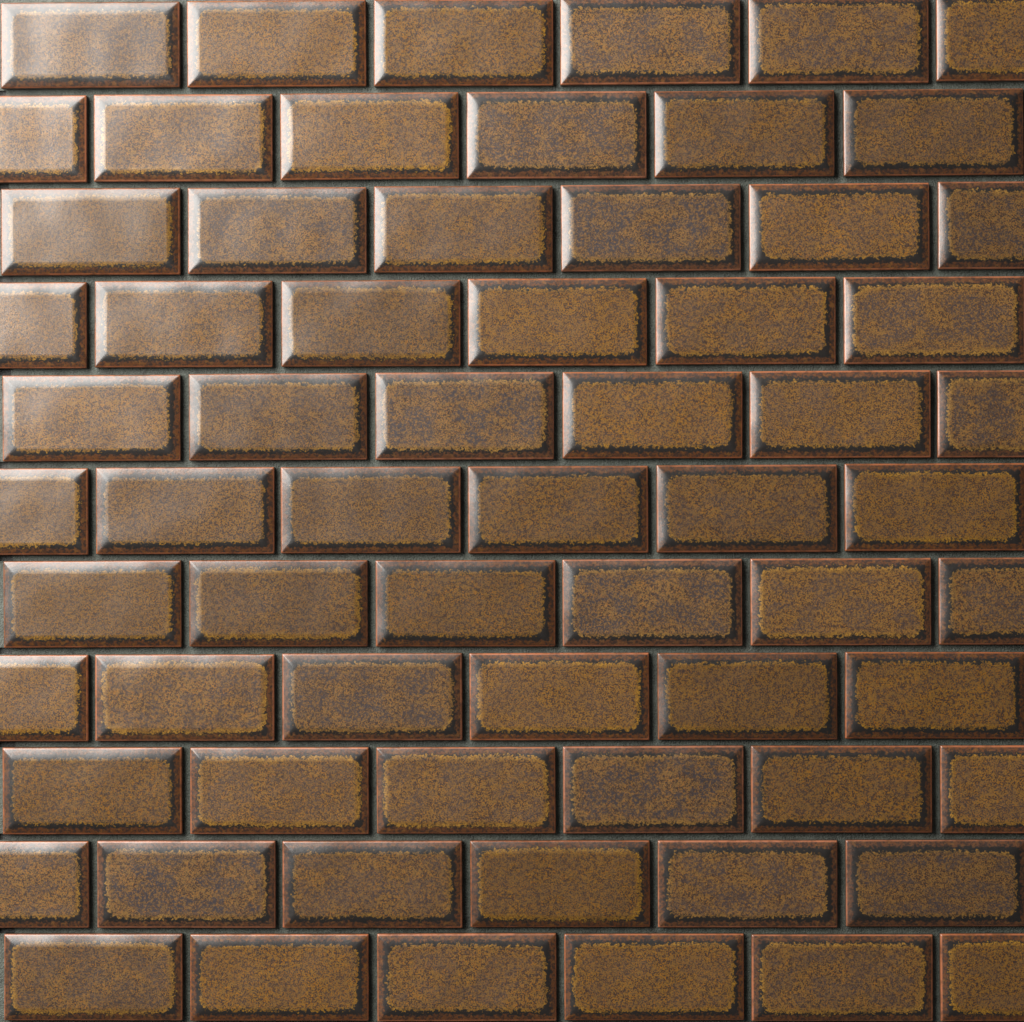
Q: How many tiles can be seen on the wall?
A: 66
